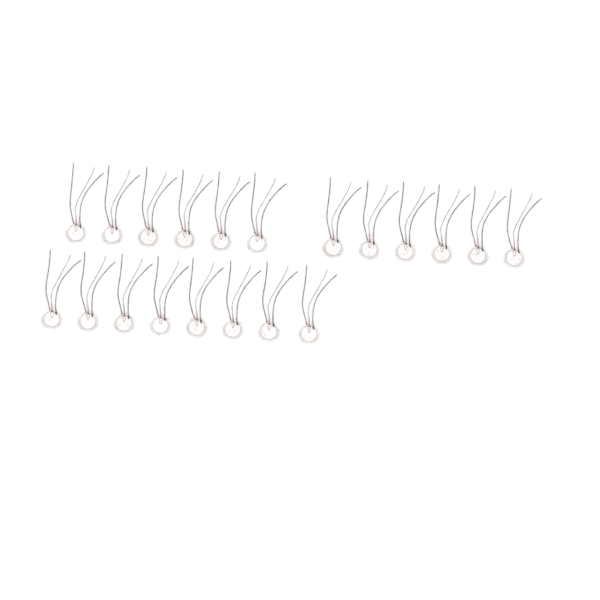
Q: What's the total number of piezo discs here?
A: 20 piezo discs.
